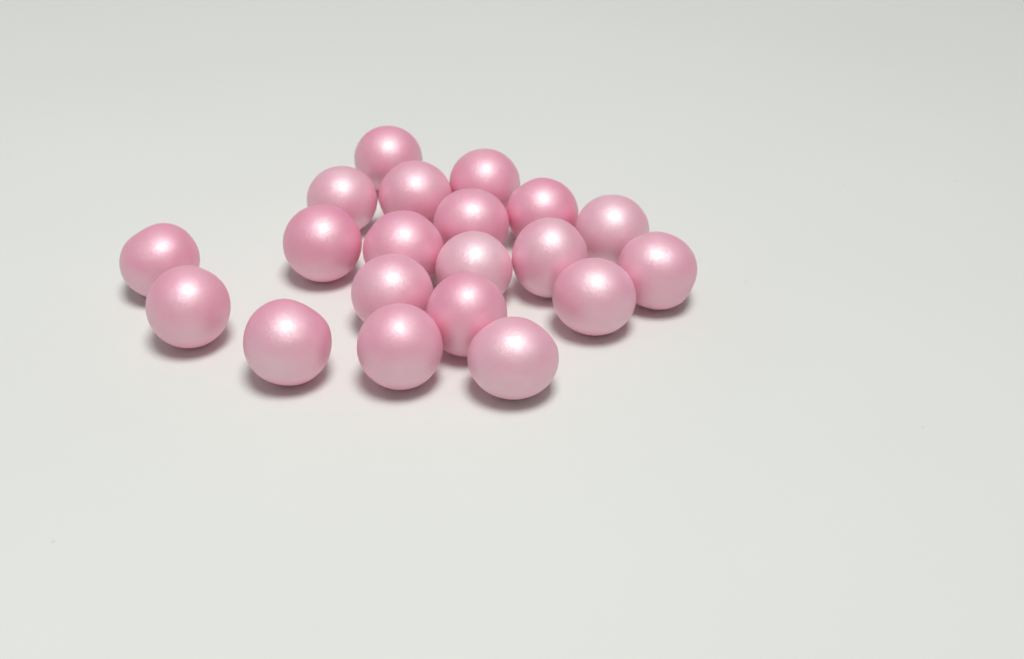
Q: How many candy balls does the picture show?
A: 20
